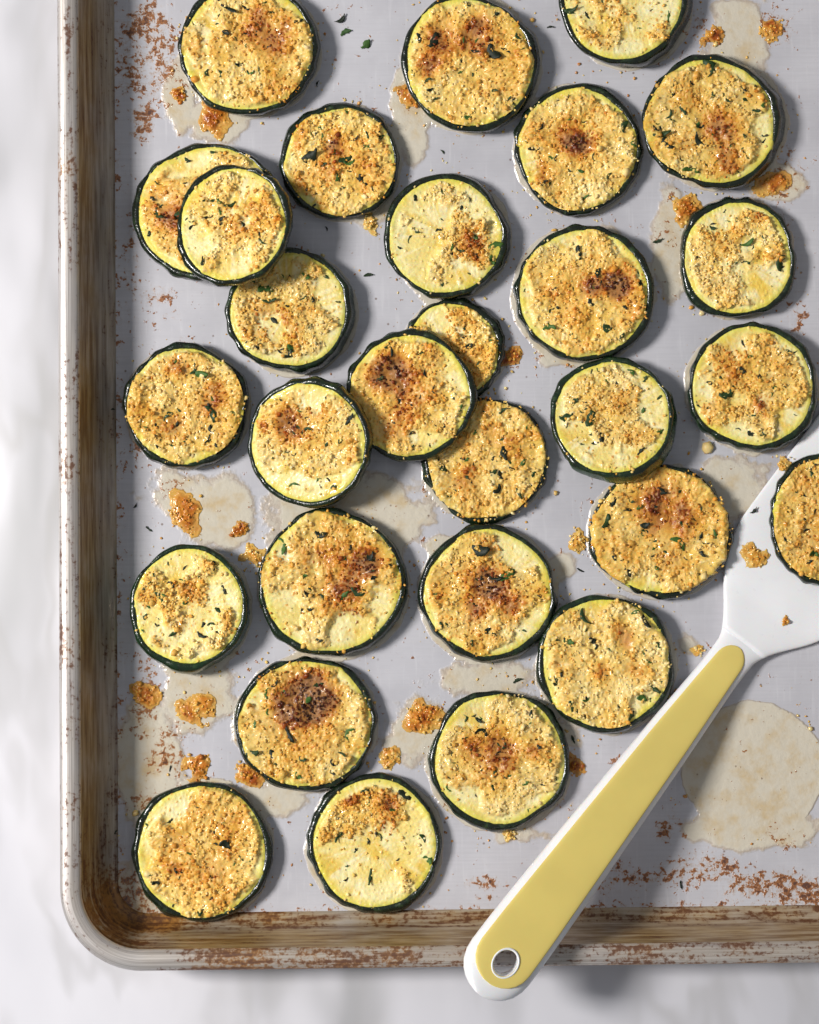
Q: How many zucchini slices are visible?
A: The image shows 29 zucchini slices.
